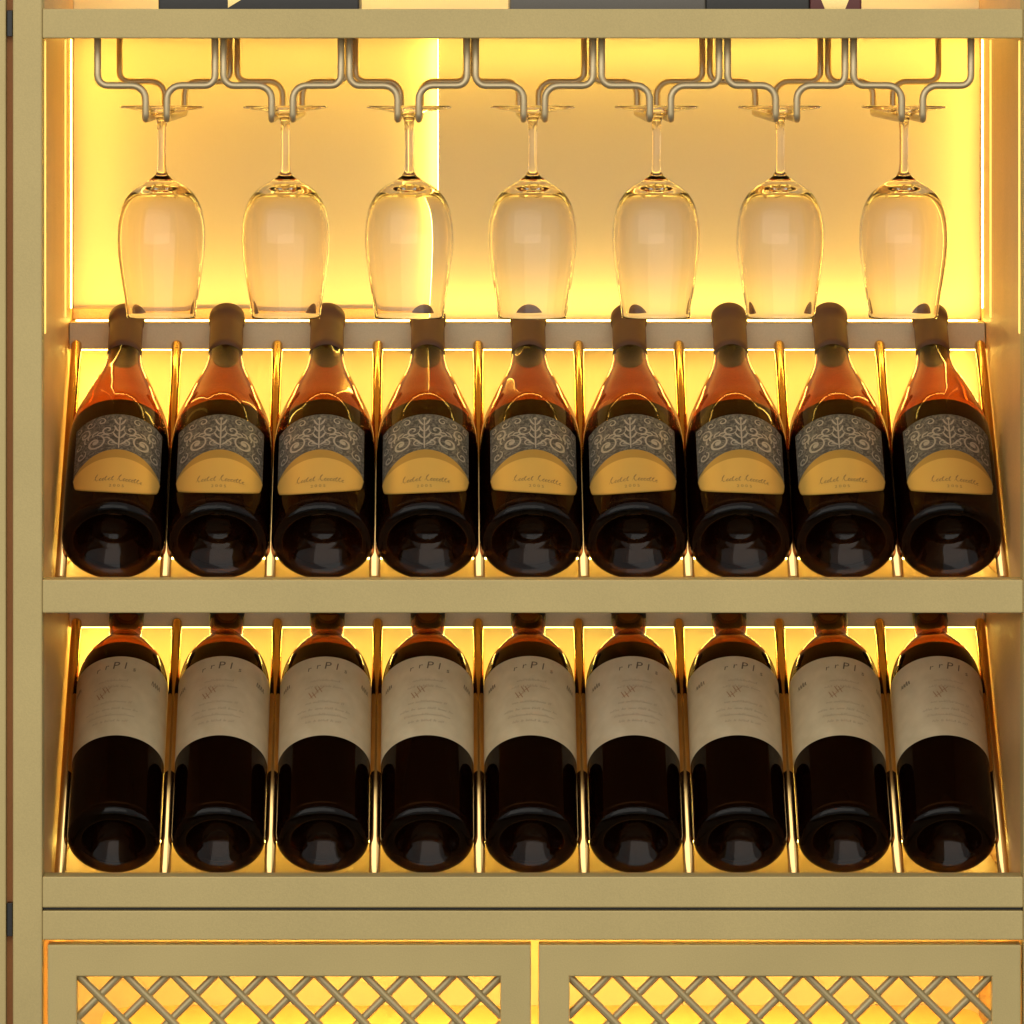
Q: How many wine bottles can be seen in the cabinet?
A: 18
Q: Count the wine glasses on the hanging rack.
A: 7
